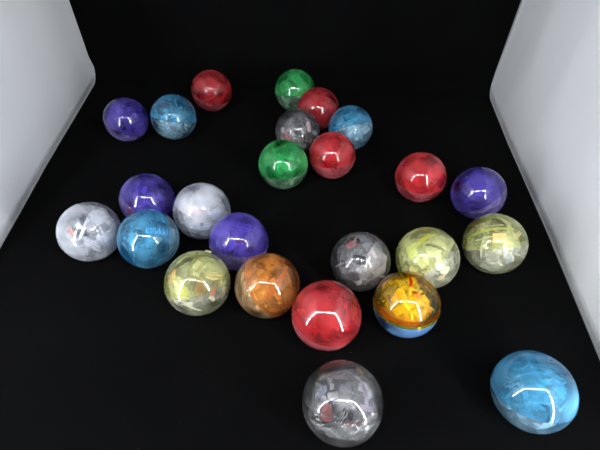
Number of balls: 25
